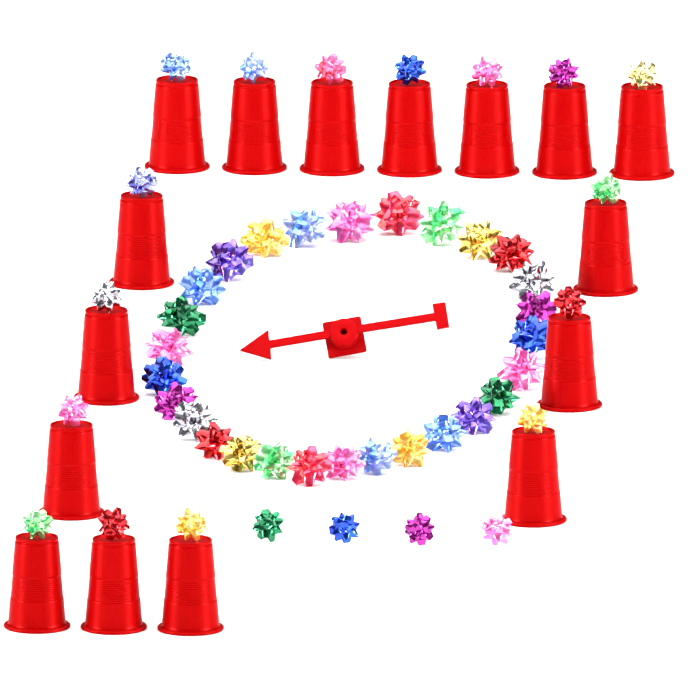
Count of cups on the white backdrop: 16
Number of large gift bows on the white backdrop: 28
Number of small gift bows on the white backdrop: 20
